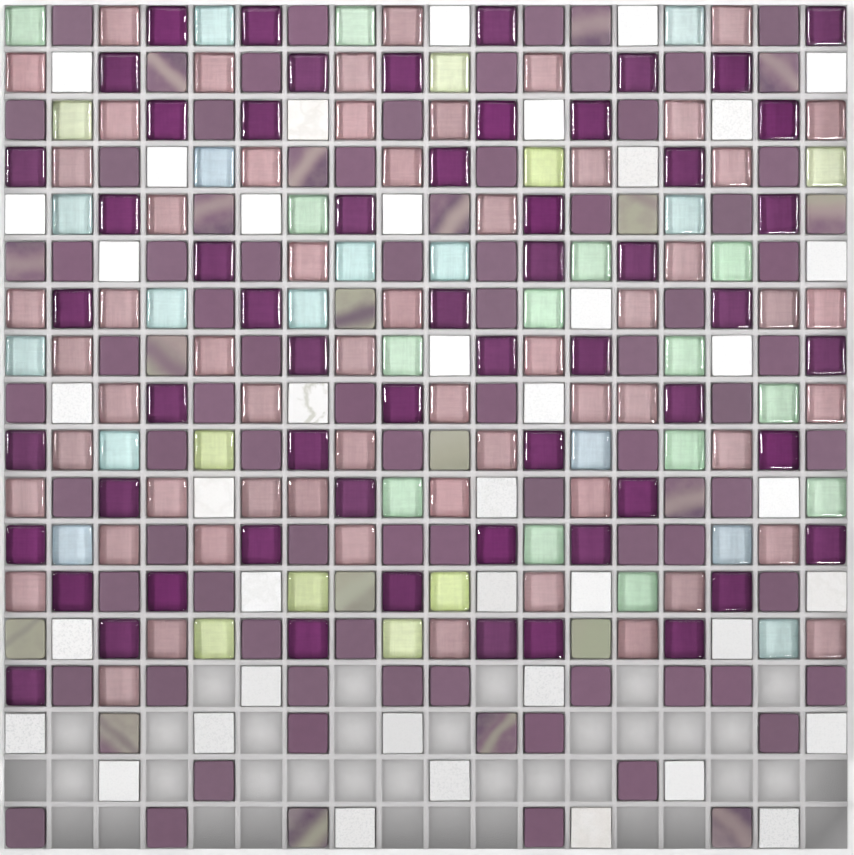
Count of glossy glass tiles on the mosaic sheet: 154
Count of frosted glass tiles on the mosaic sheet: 92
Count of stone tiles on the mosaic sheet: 41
